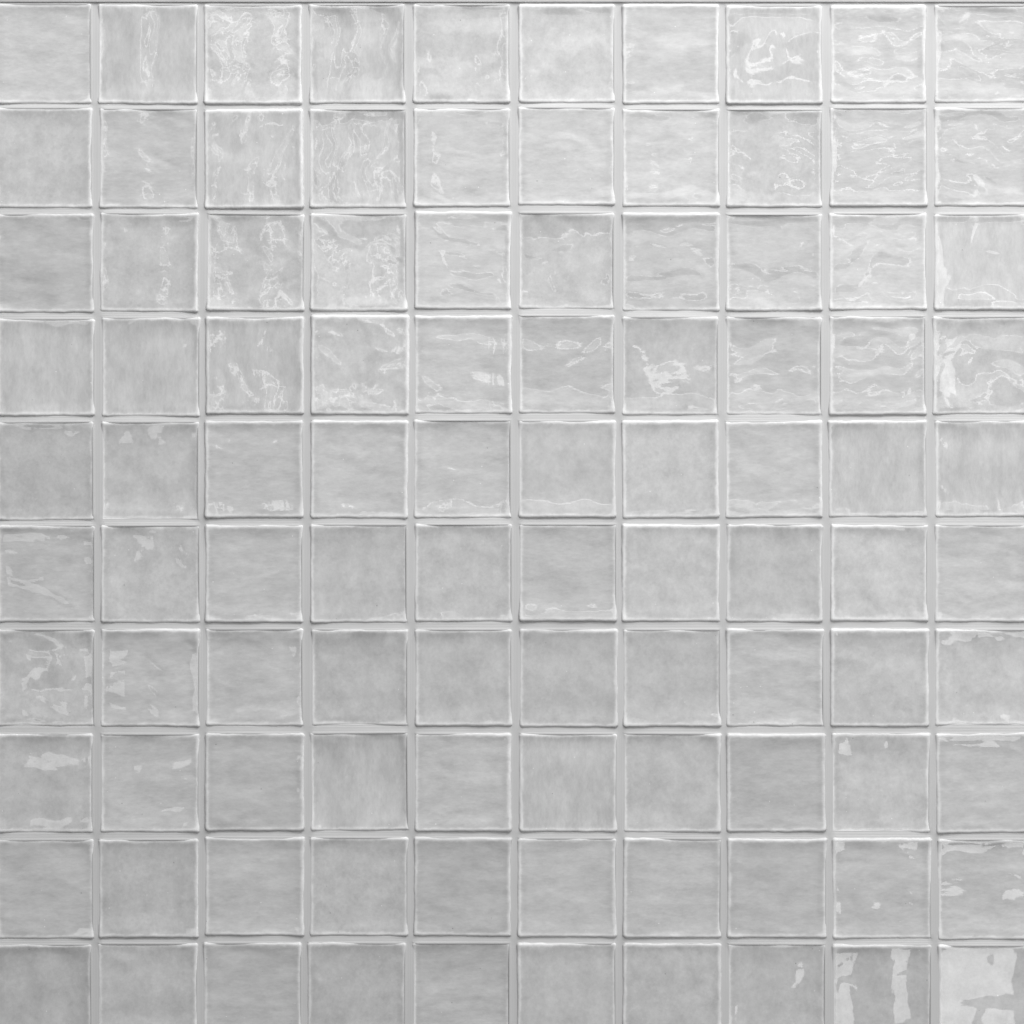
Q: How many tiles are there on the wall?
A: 100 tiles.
